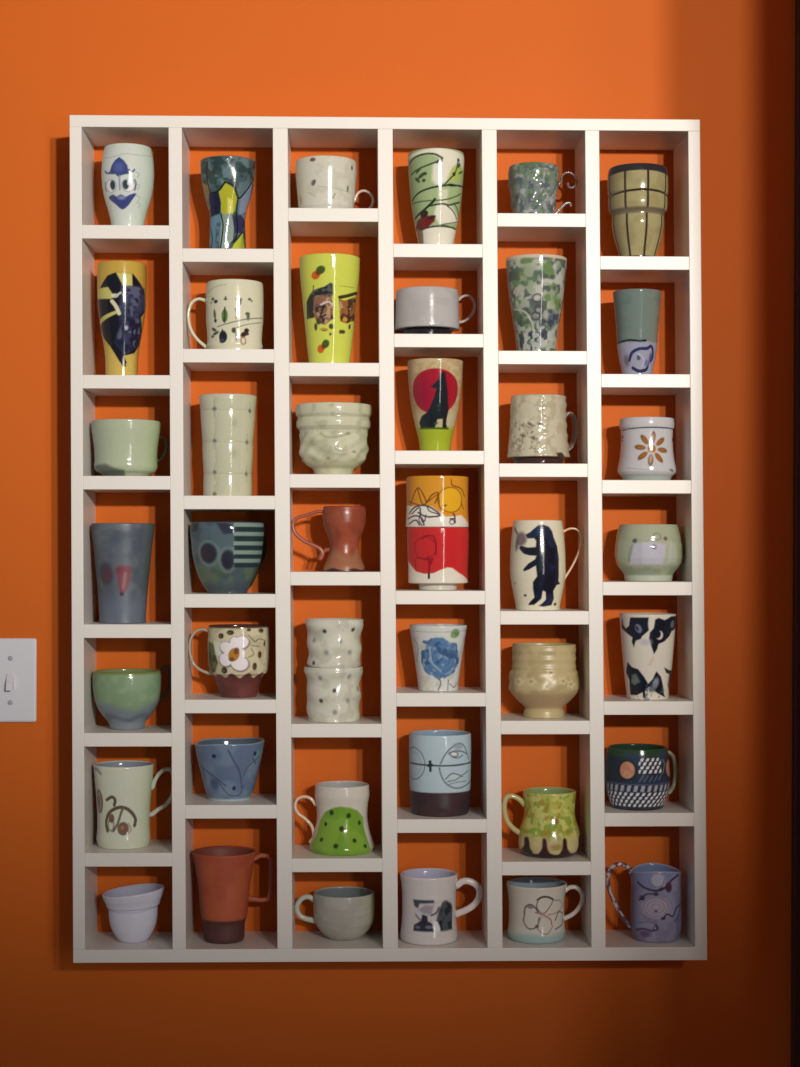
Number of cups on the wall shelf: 44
